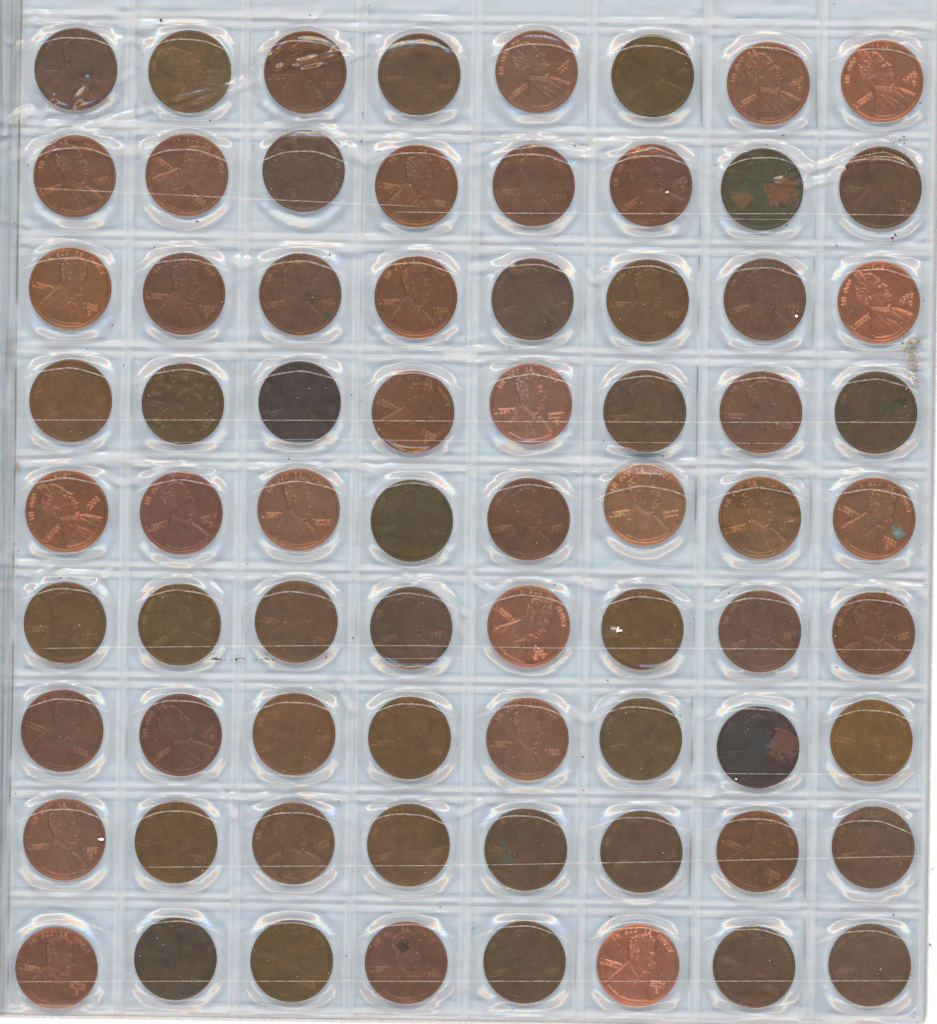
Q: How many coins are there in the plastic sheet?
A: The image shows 72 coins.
